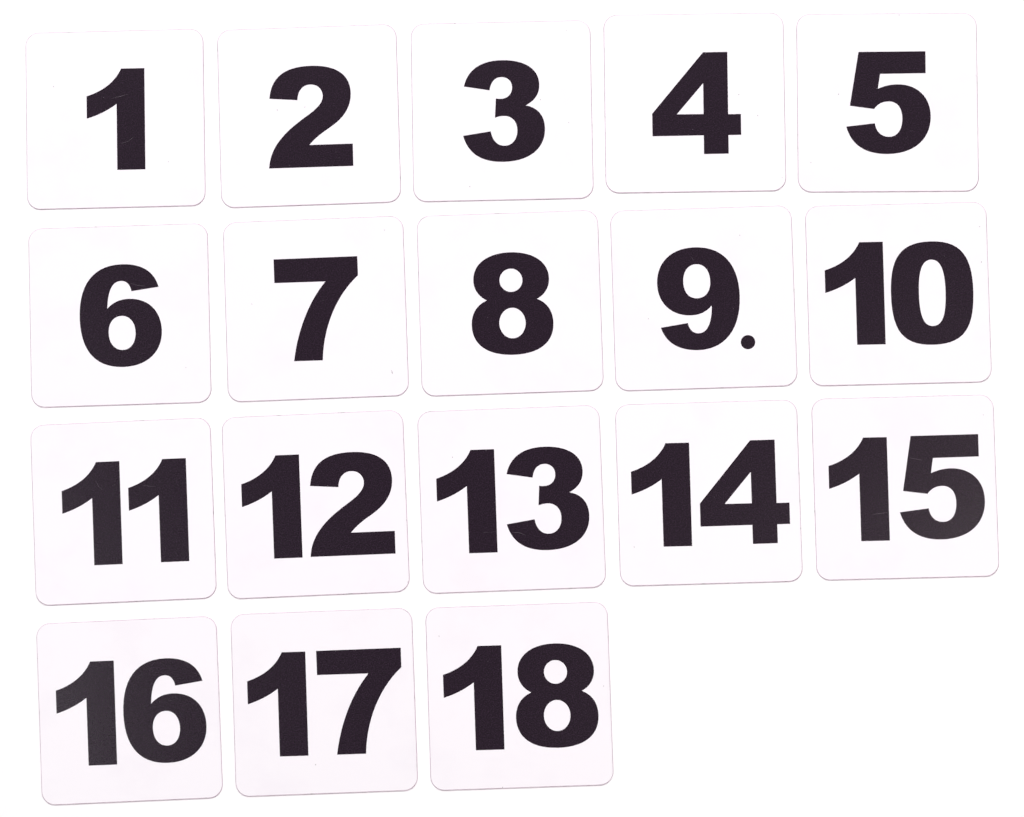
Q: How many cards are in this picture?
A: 18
